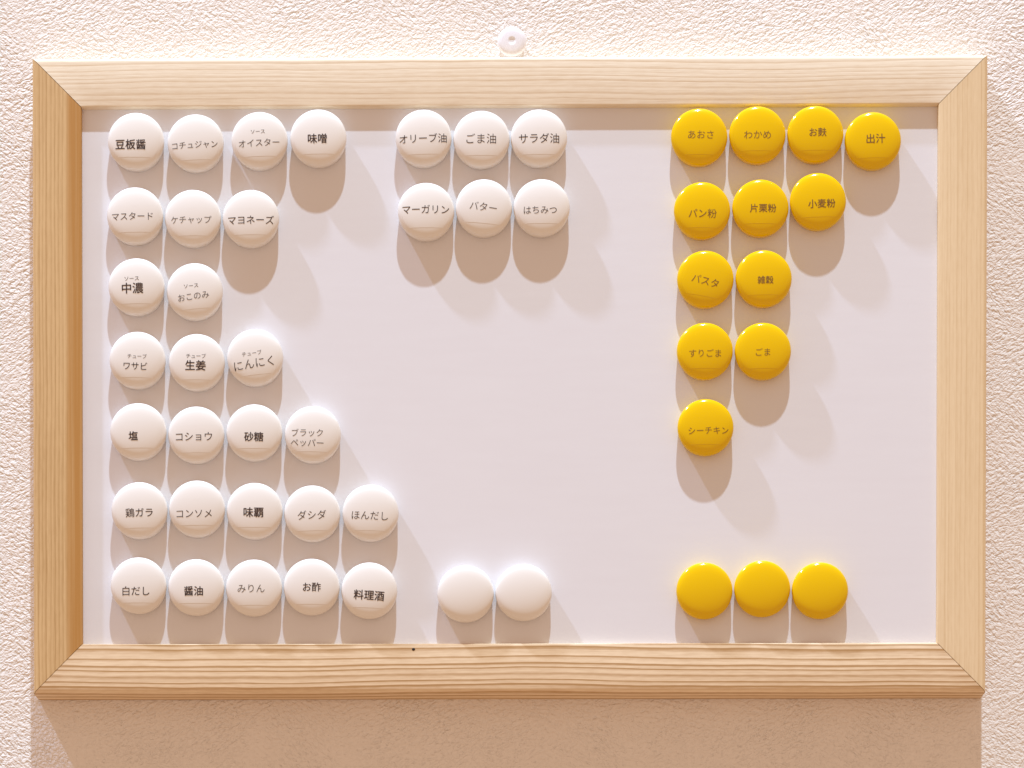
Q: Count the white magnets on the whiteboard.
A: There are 34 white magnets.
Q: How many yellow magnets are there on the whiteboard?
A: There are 15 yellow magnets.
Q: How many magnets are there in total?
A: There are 49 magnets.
